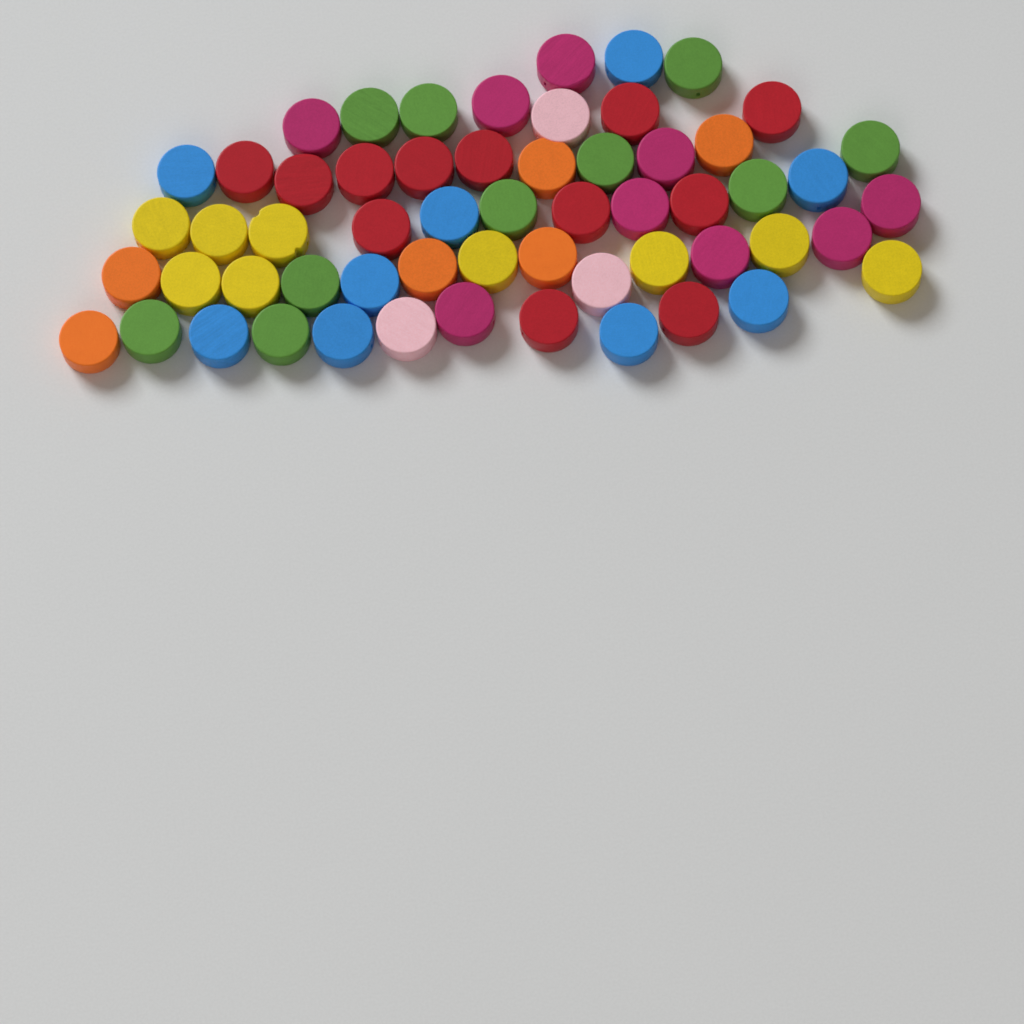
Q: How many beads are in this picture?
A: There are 58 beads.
